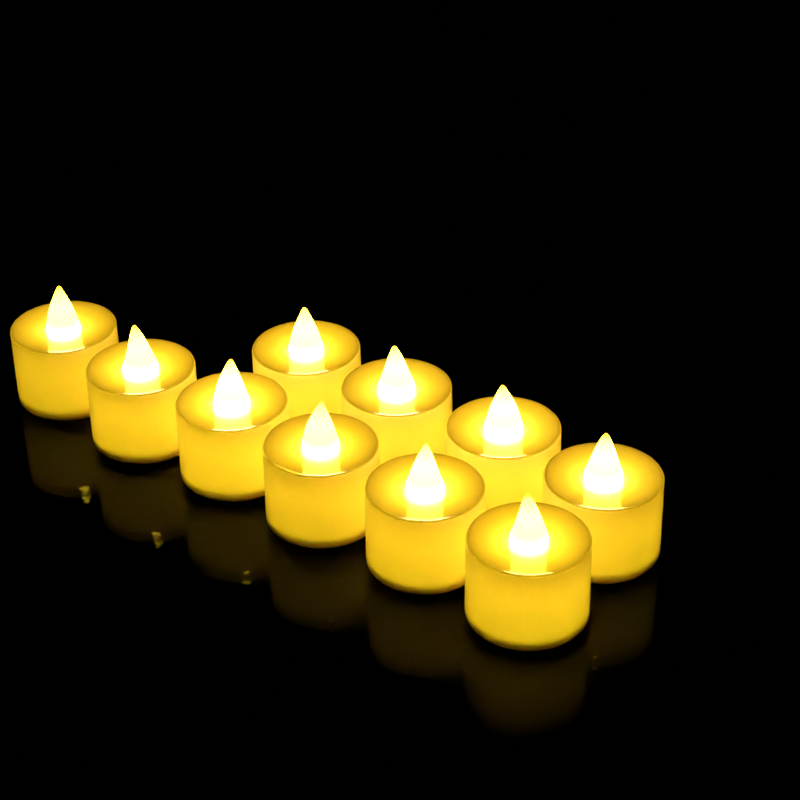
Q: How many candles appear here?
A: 10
